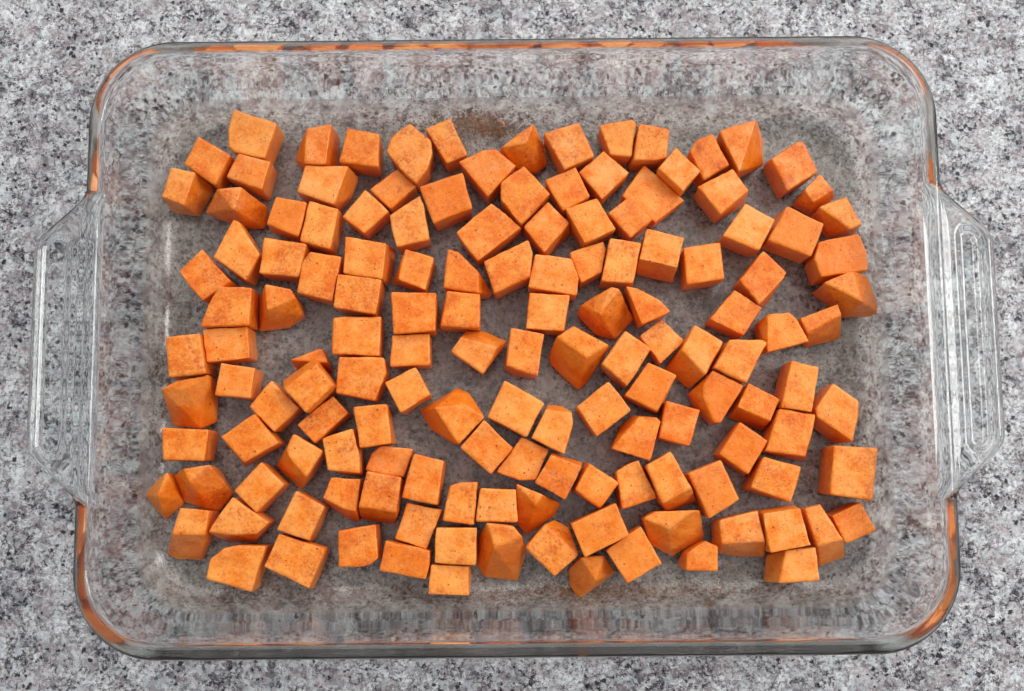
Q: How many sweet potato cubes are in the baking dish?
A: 143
